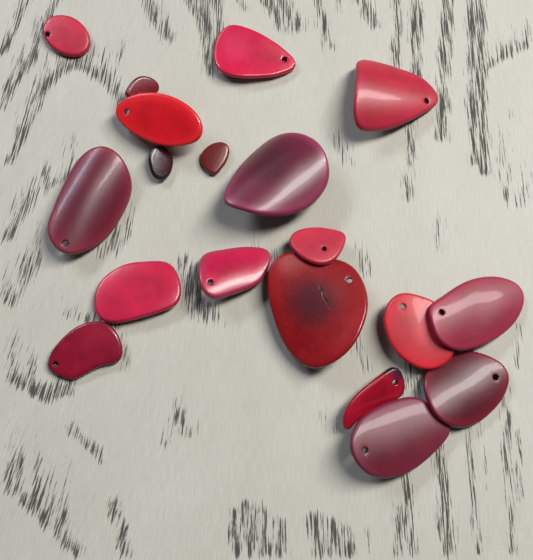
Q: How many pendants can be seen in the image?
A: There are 19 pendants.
